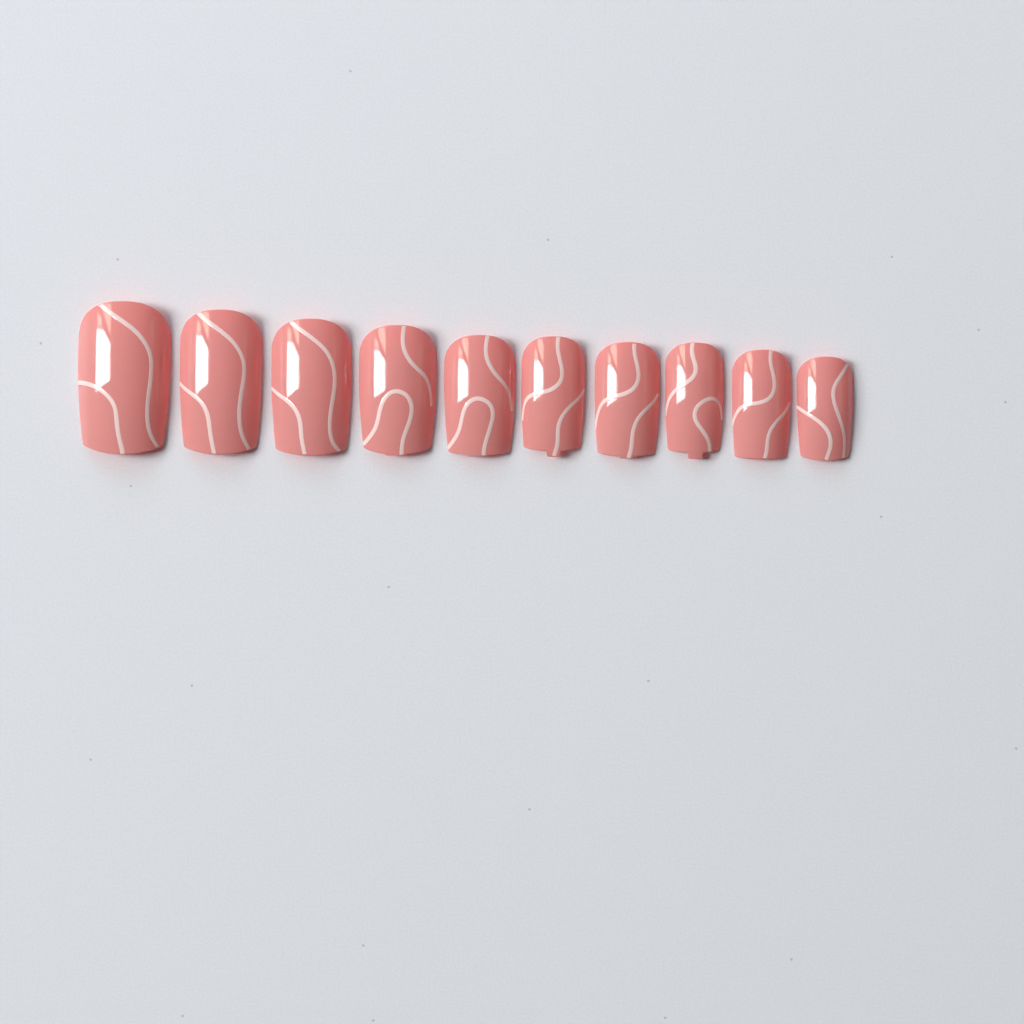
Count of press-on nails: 10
